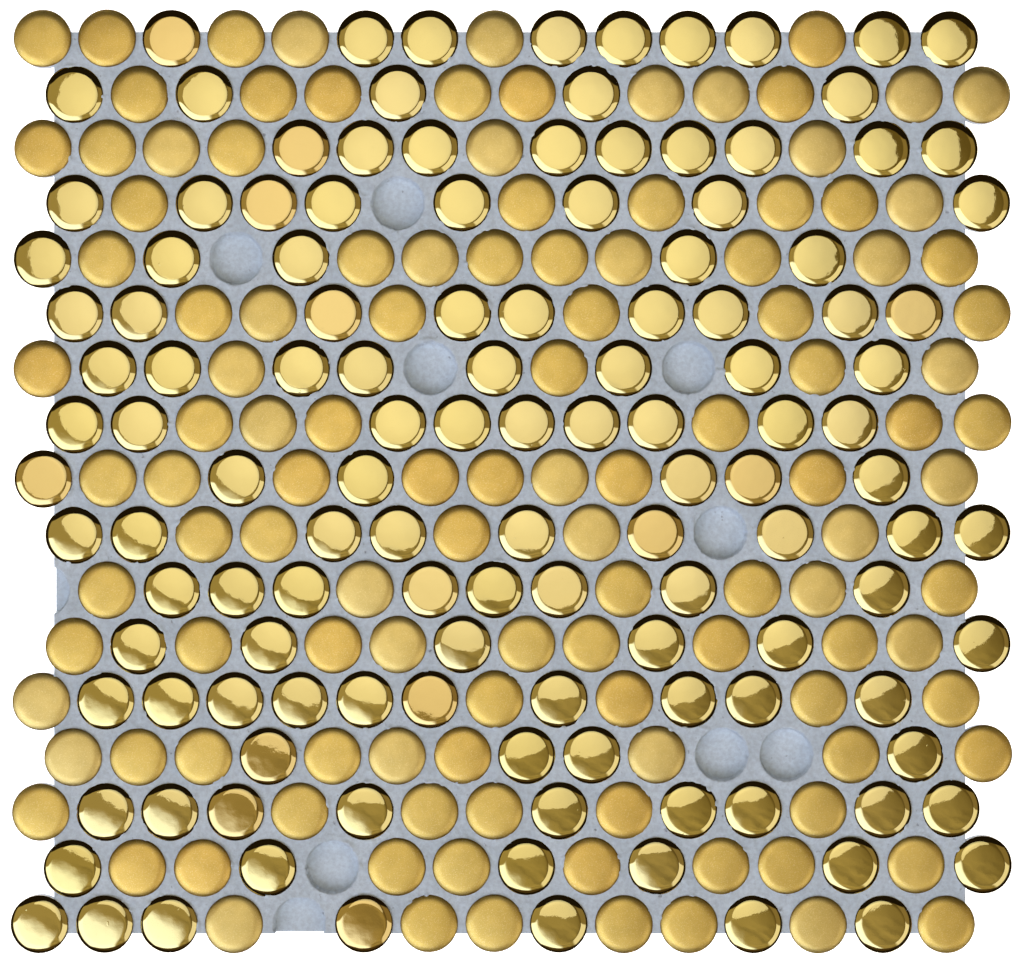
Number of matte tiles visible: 118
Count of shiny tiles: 127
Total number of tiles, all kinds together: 245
